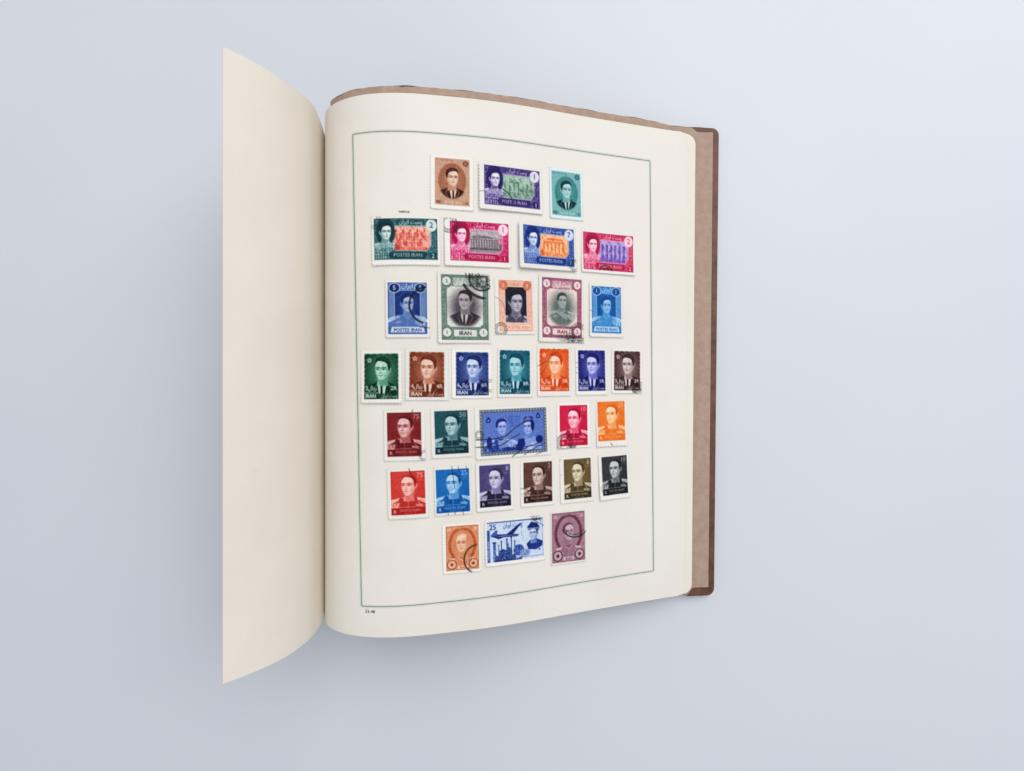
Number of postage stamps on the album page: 33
